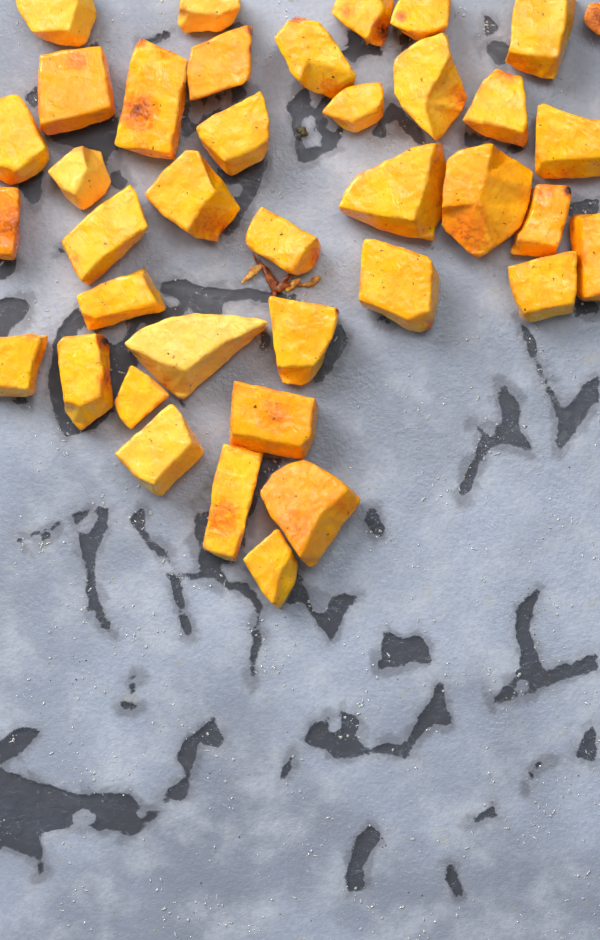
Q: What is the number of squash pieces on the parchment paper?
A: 38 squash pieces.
